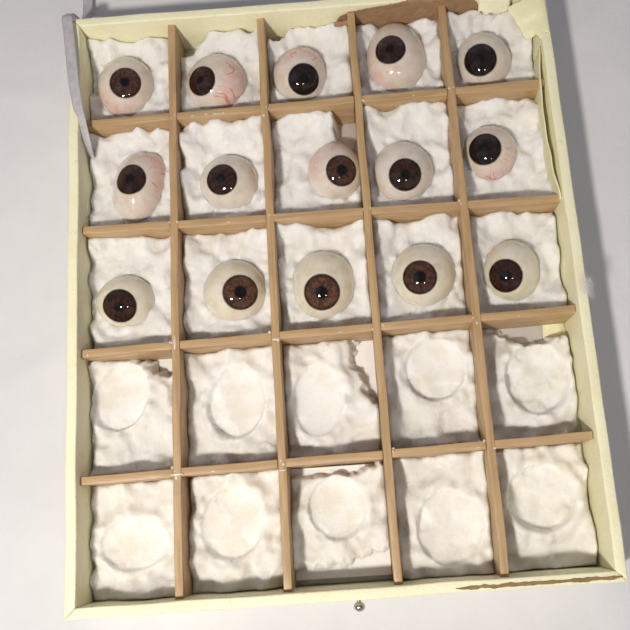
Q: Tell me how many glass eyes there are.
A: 15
